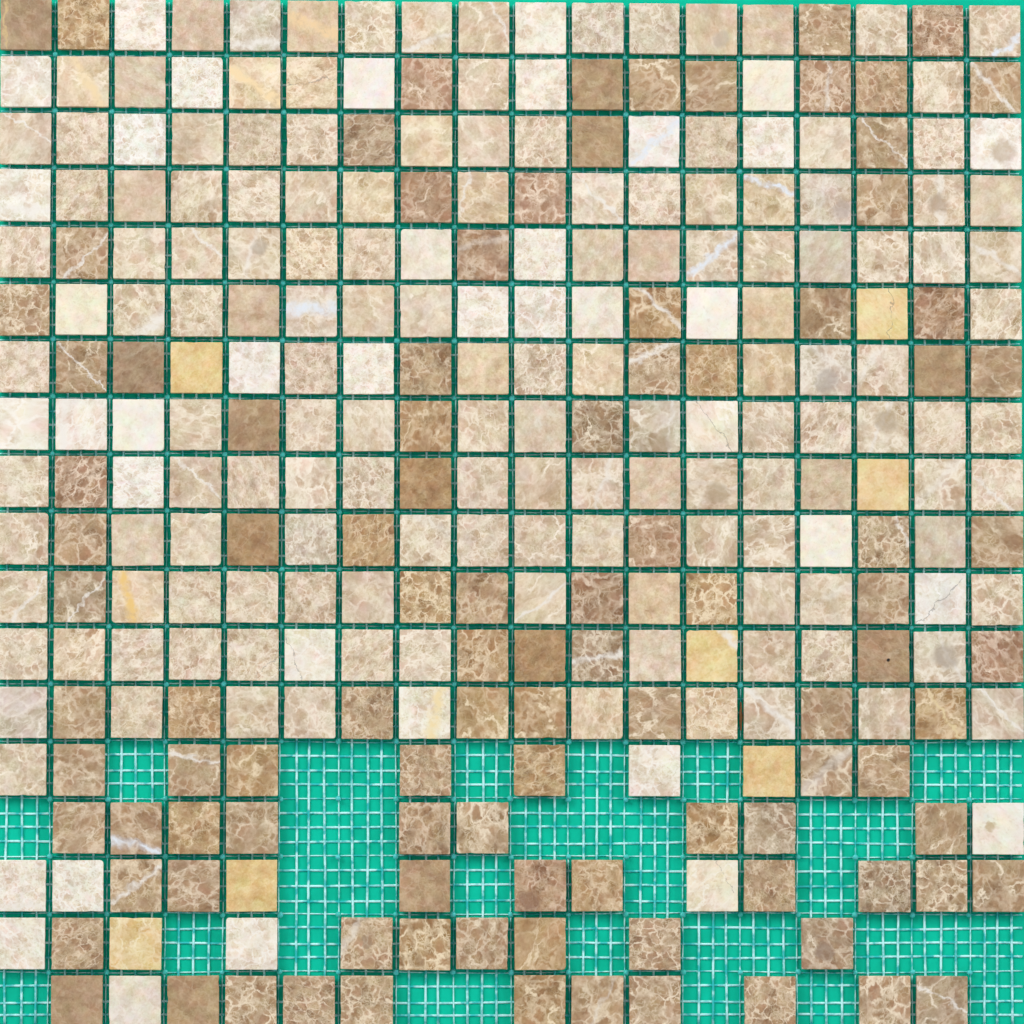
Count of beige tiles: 141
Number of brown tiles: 103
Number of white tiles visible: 38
